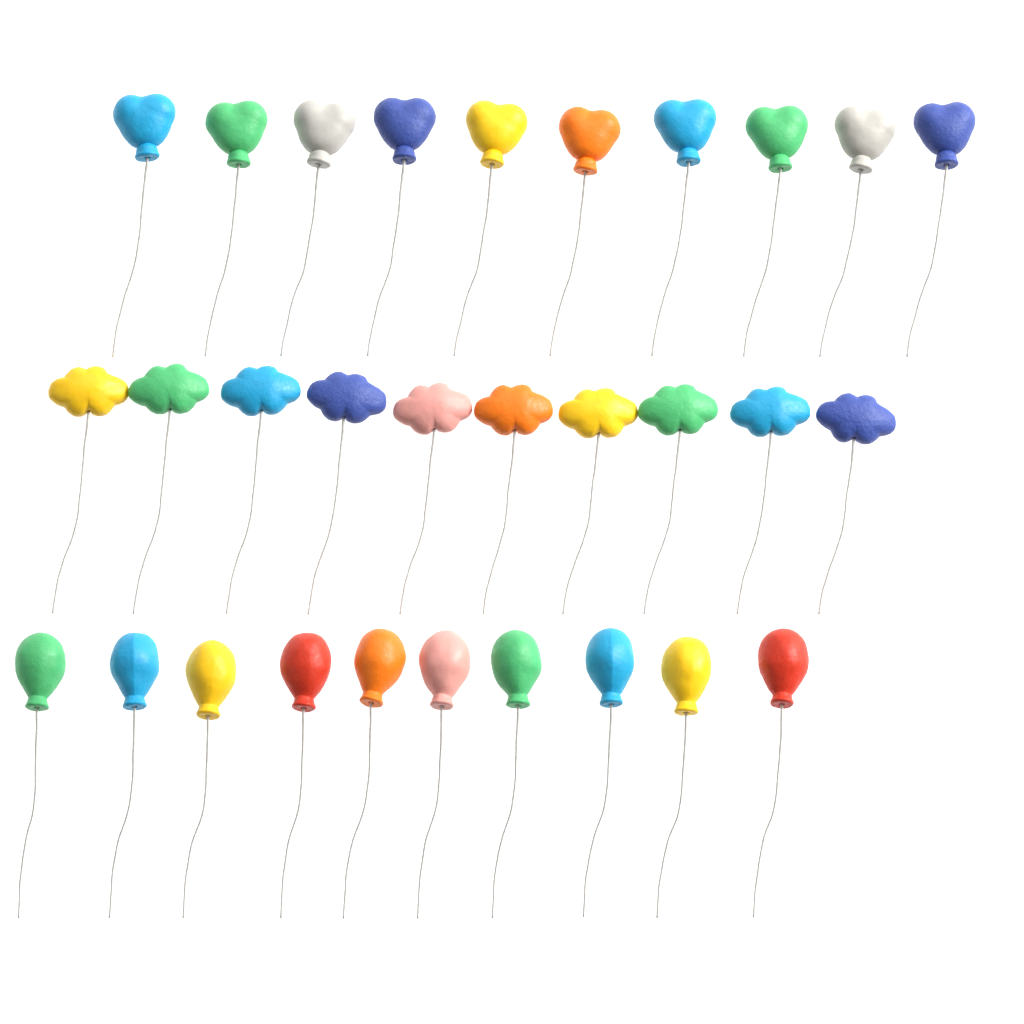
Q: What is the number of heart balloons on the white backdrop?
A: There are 10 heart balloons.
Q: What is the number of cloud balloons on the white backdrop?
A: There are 10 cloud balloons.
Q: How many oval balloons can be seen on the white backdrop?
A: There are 10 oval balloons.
